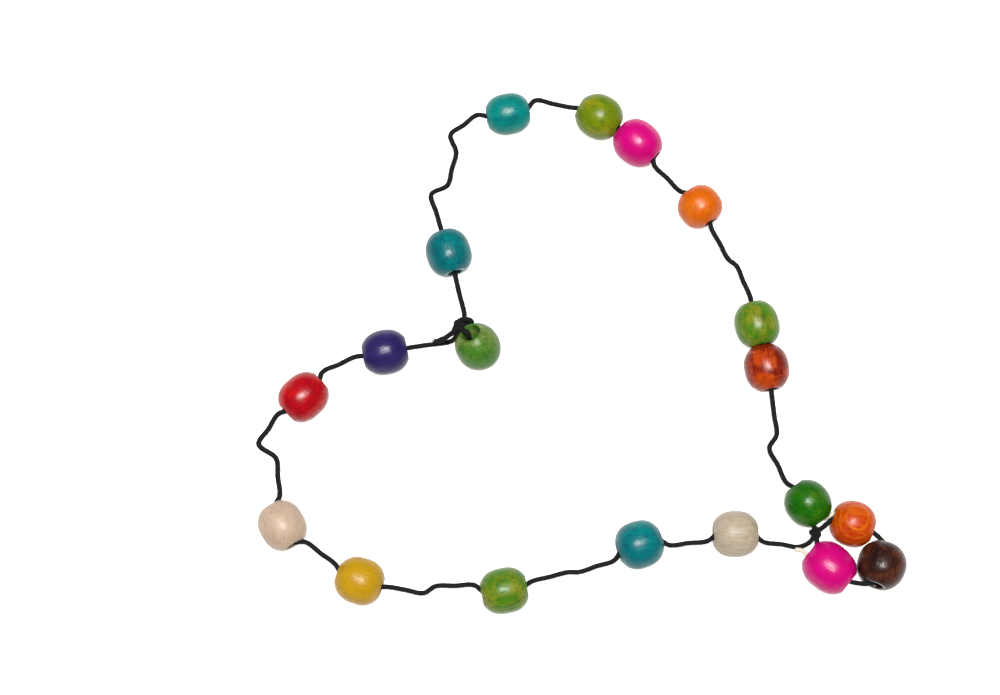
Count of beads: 19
